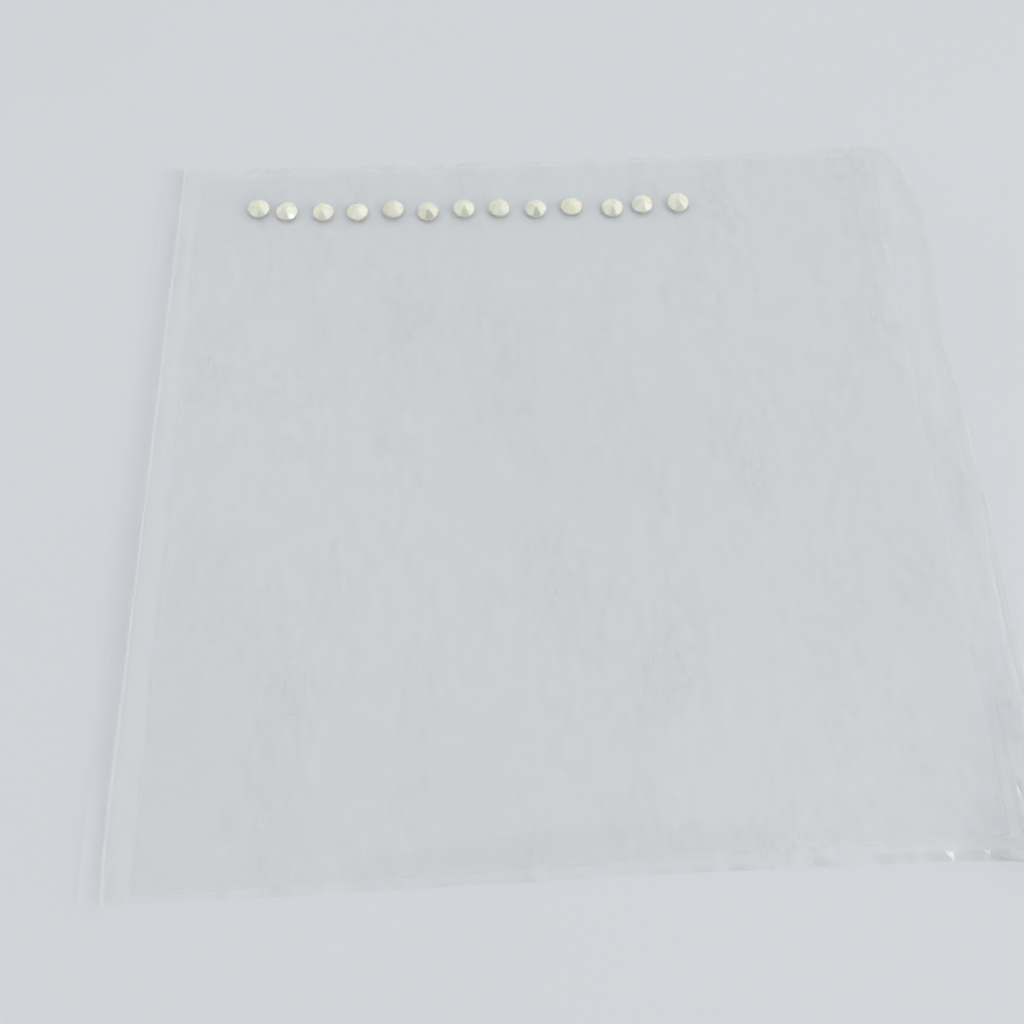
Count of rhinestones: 13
